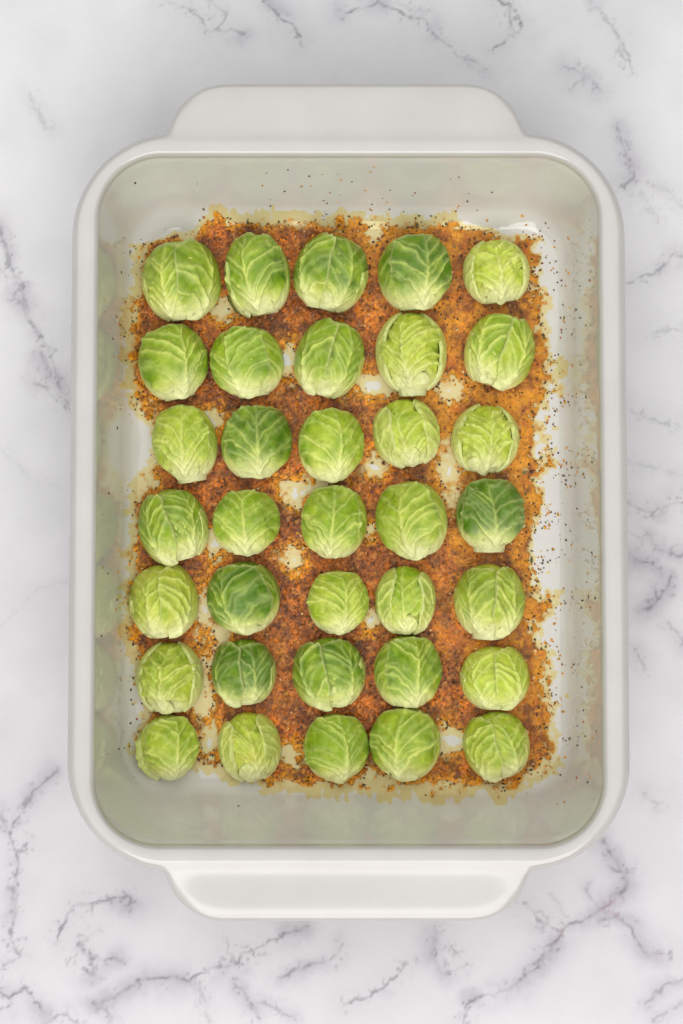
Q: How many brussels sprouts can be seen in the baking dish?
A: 35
